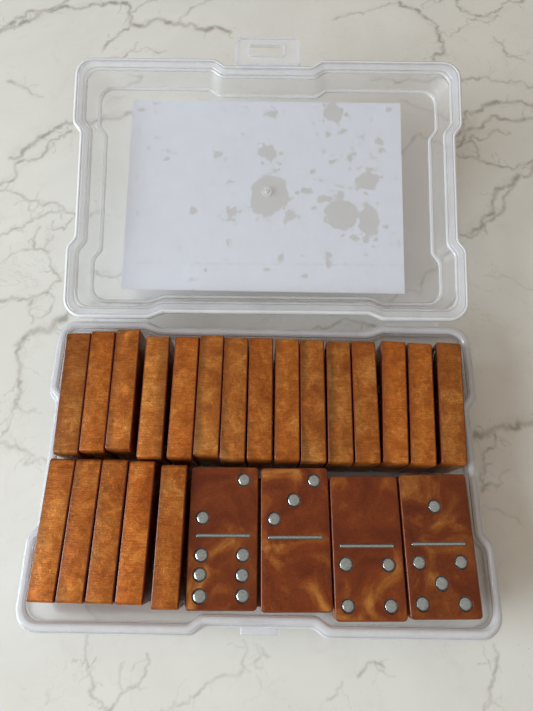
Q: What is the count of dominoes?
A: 24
